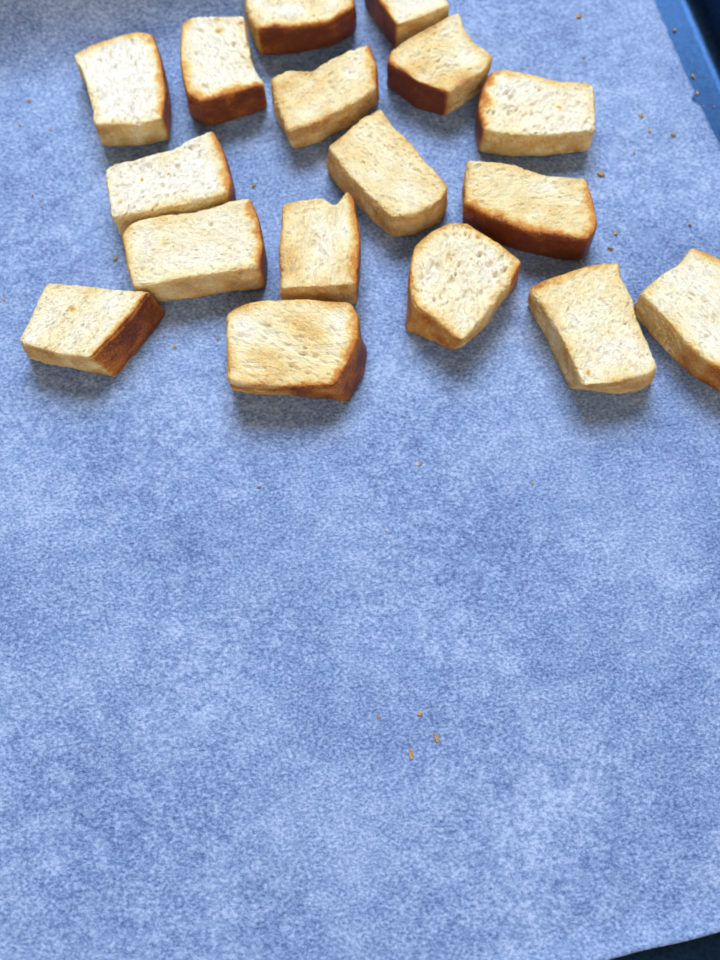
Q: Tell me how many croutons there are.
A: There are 17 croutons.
